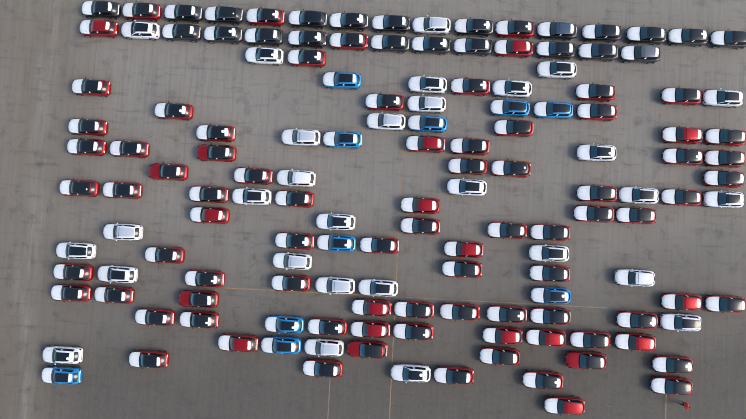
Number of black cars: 22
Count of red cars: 84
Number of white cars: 29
